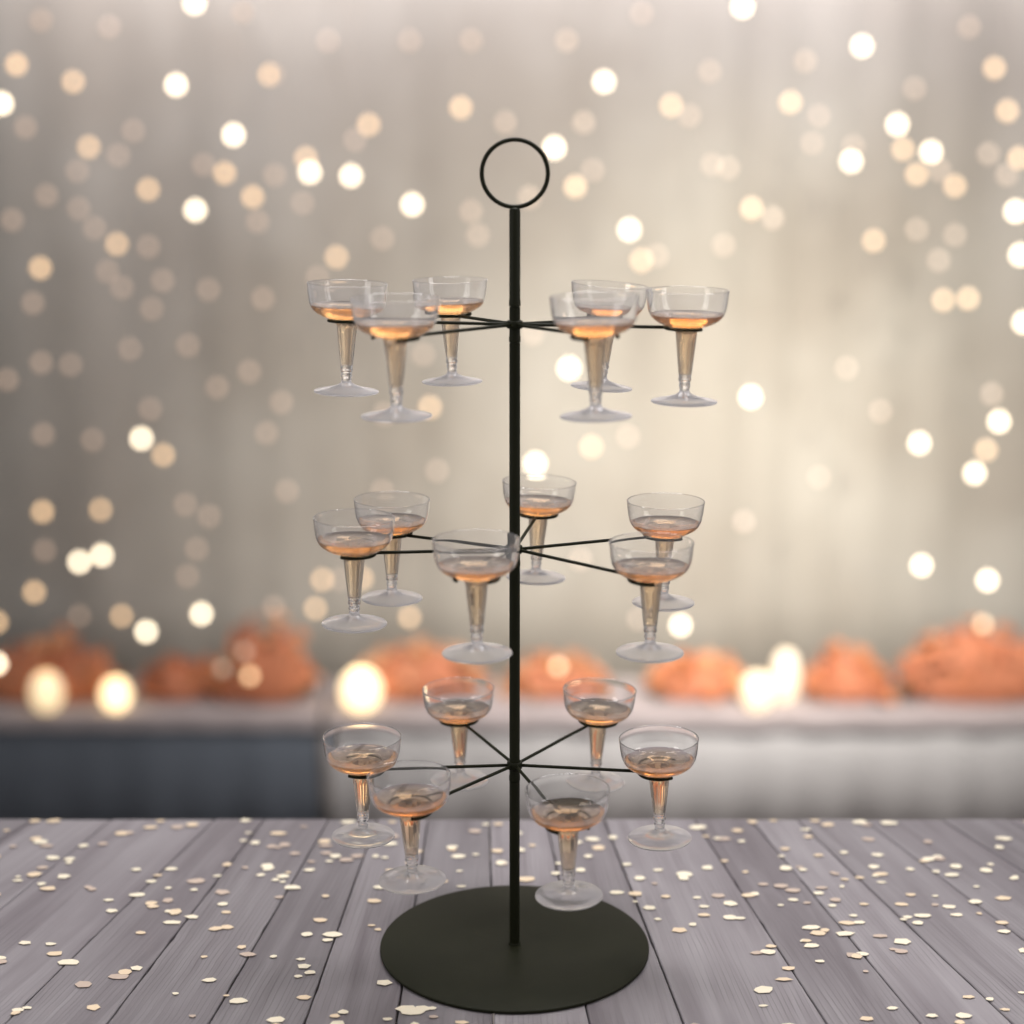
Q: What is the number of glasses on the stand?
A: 18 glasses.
